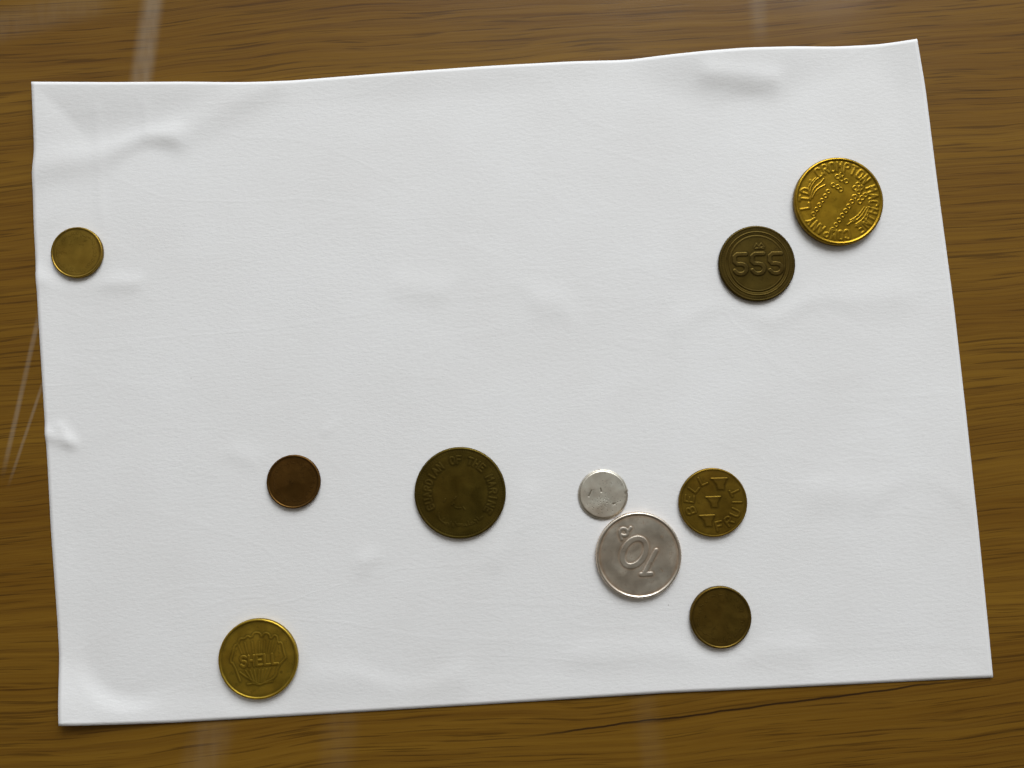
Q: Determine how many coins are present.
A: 10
